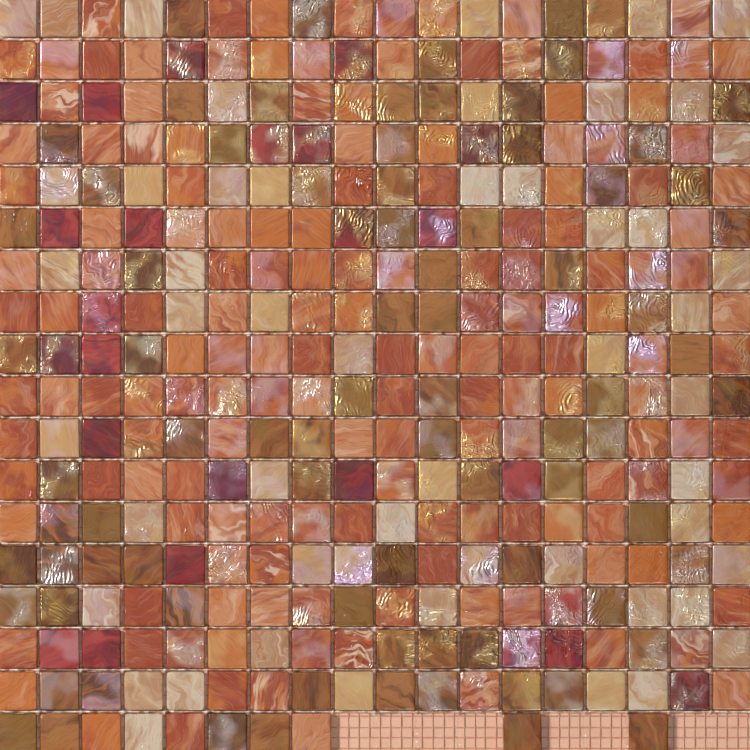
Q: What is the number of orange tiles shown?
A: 158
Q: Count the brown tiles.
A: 81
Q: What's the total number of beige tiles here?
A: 52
